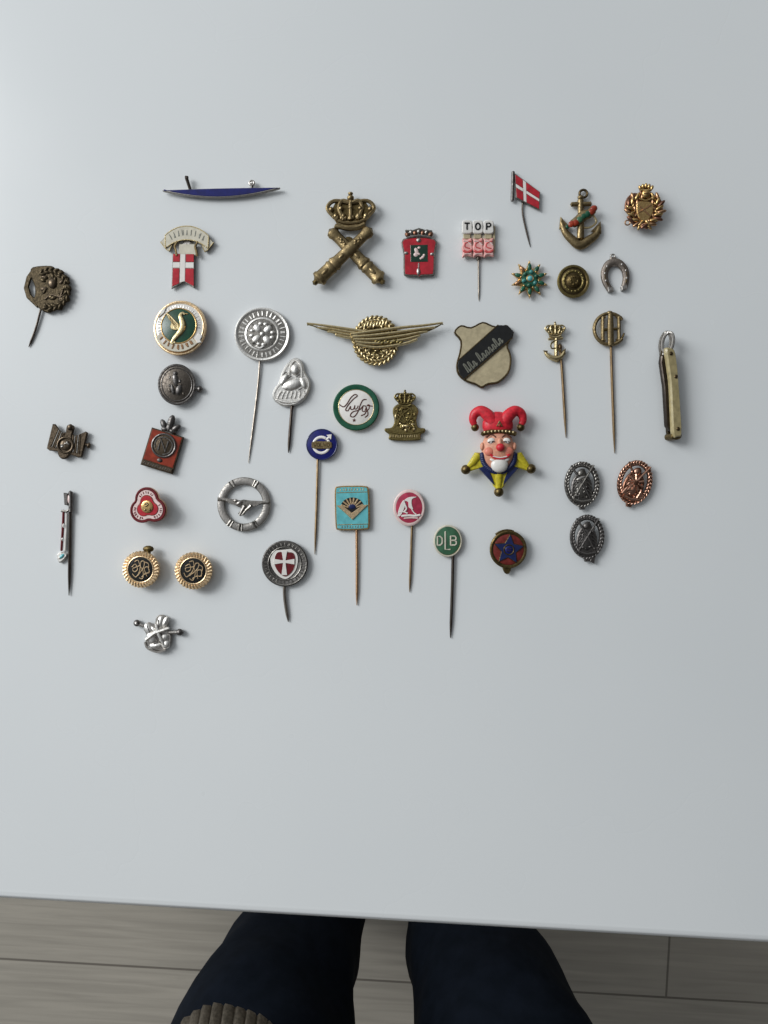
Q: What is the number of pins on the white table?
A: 40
